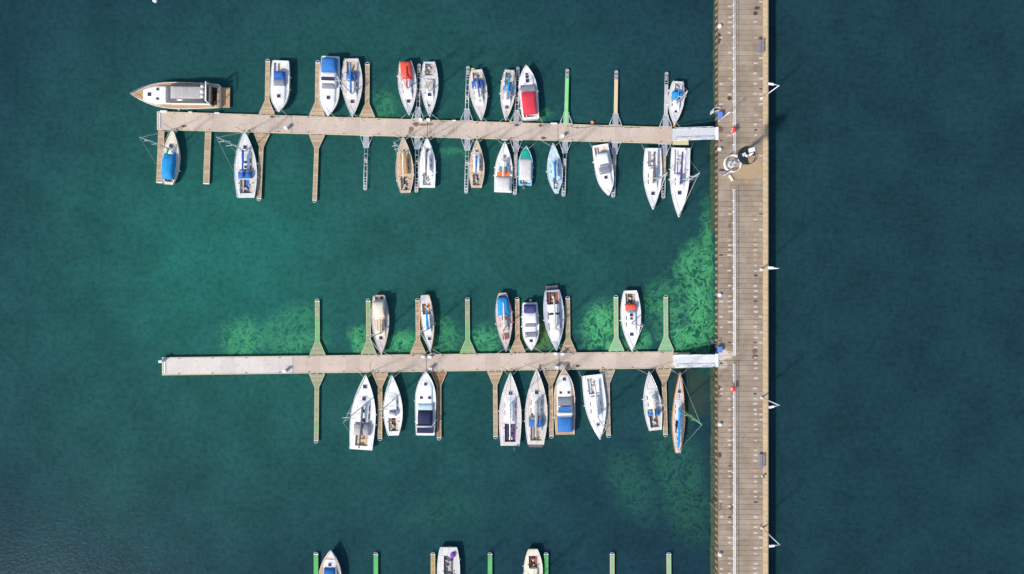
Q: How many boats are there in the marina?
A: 39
